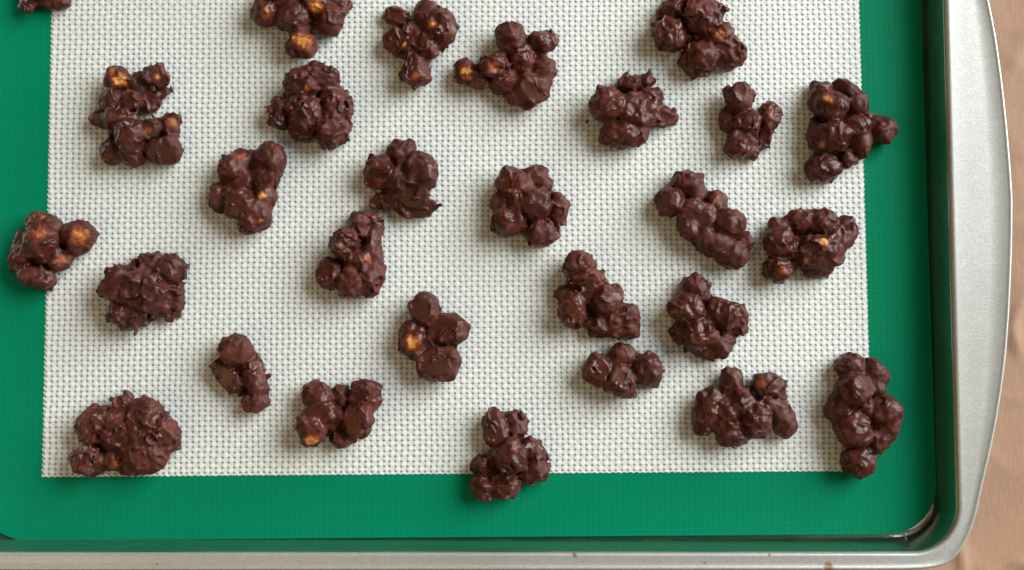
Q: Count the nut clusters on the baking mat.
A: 28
